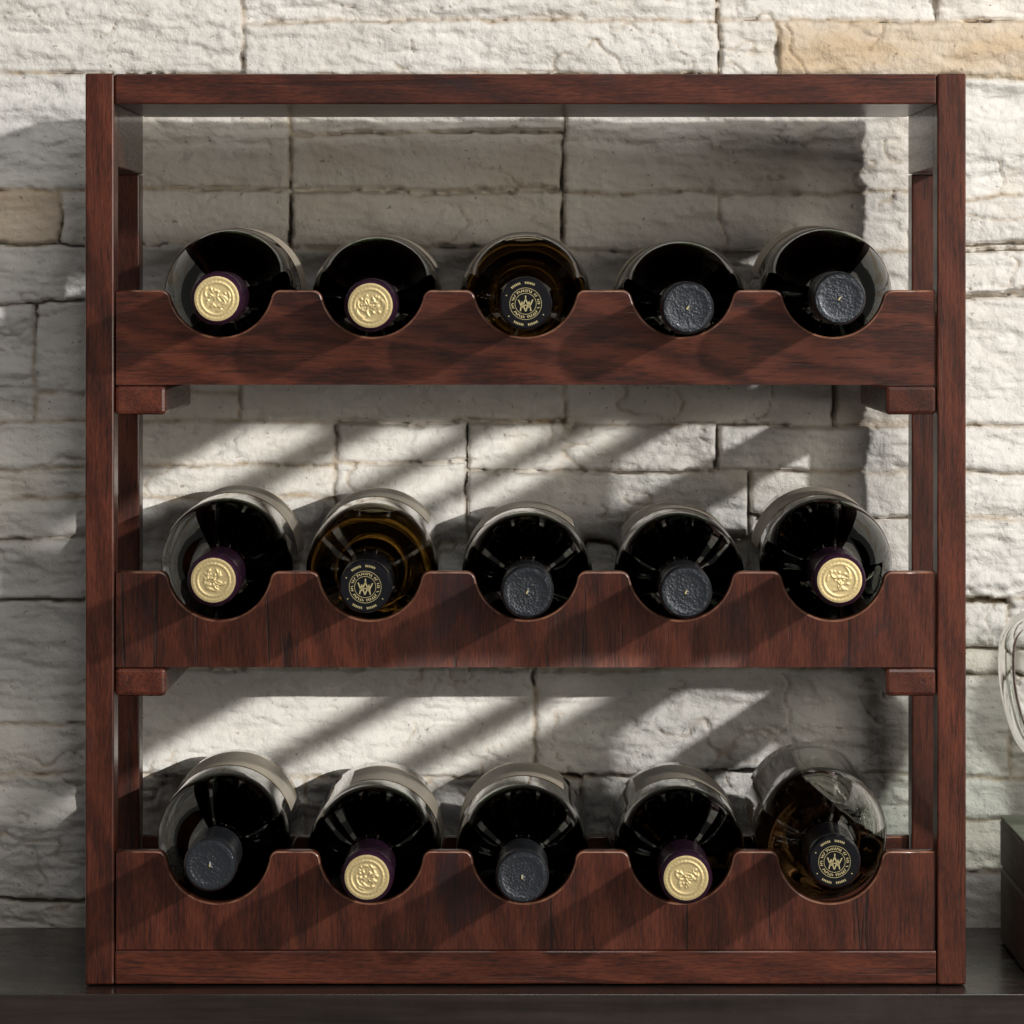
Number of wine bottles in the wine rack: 15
